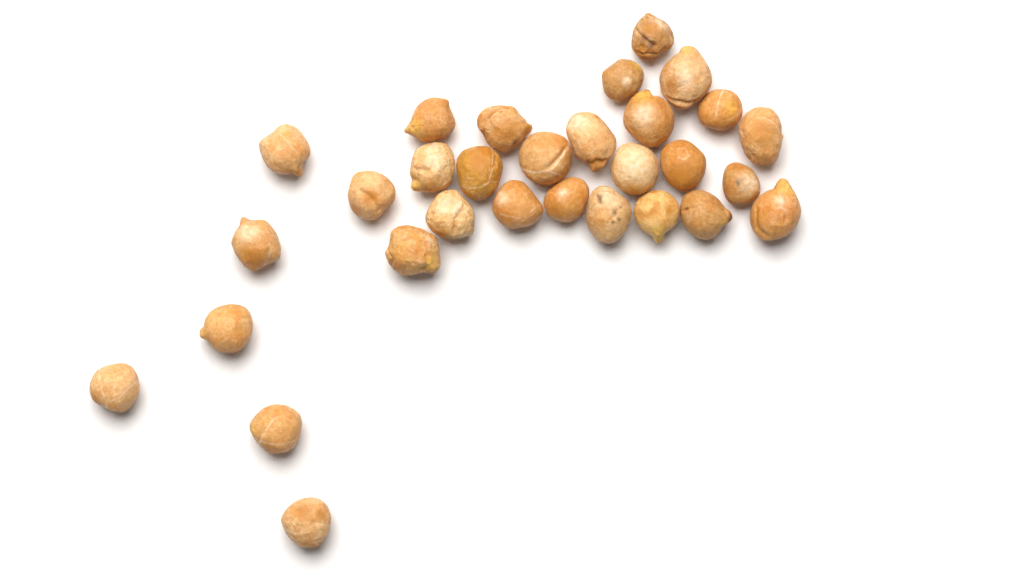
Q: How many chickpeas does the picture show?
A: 30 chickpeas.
